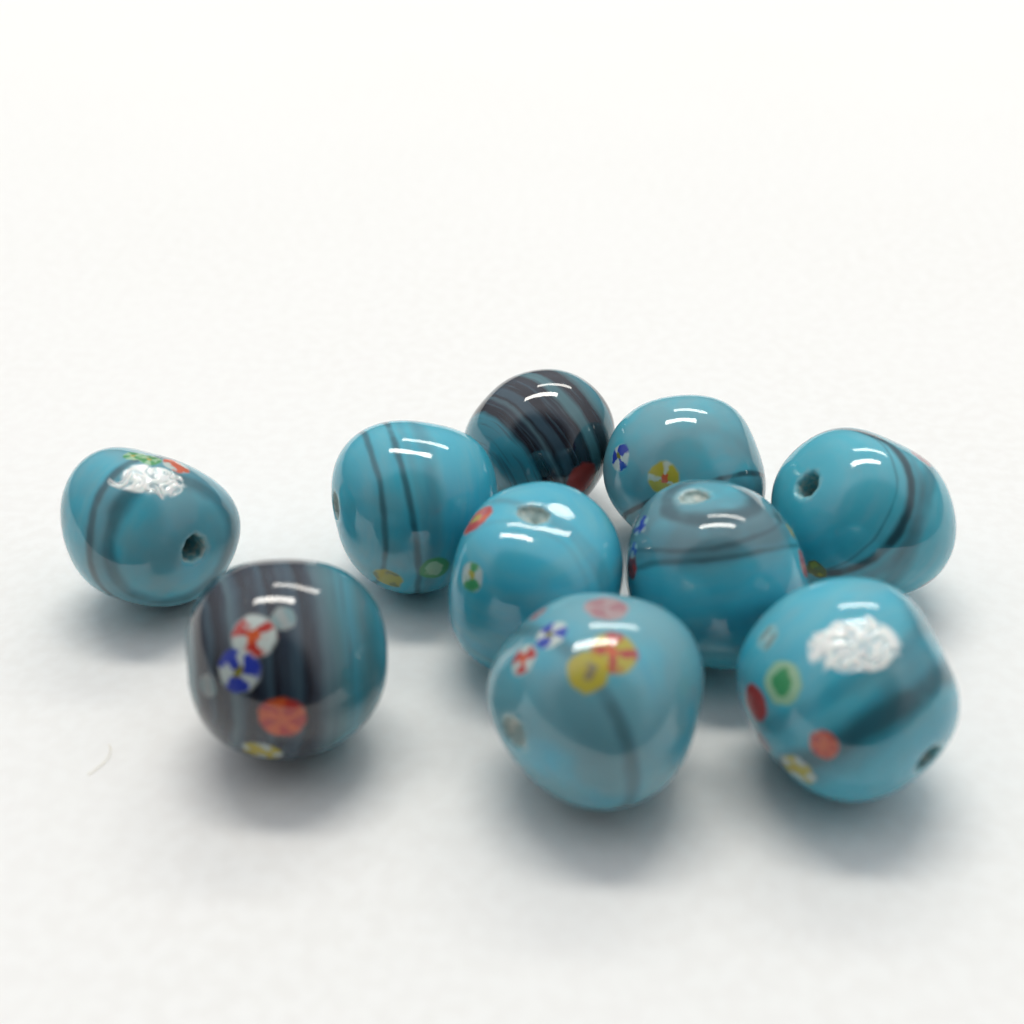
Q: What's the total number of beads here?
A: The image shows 10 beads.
